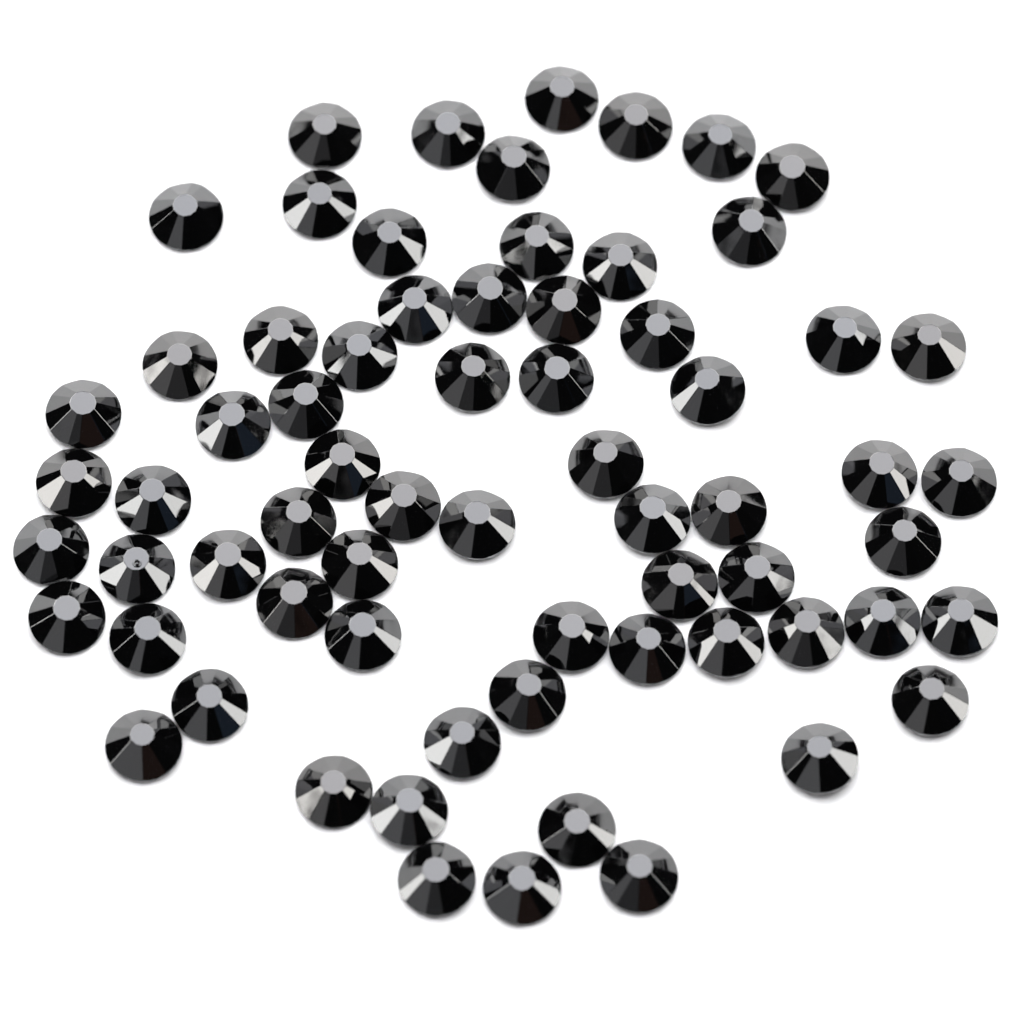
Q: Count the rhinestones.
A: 68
